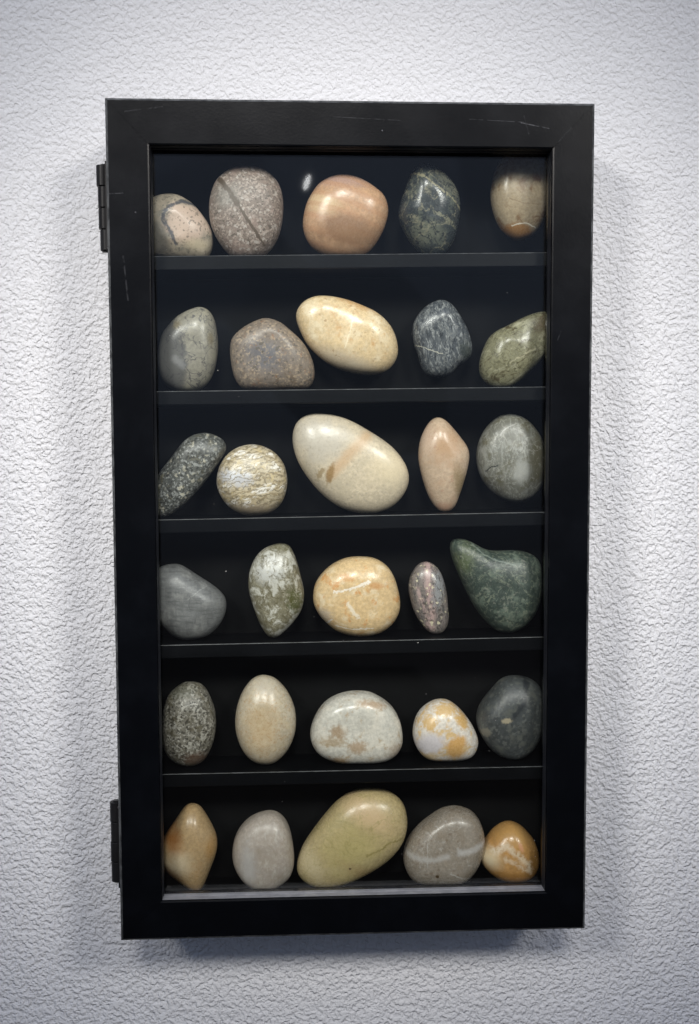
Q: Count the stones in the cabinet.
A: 30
